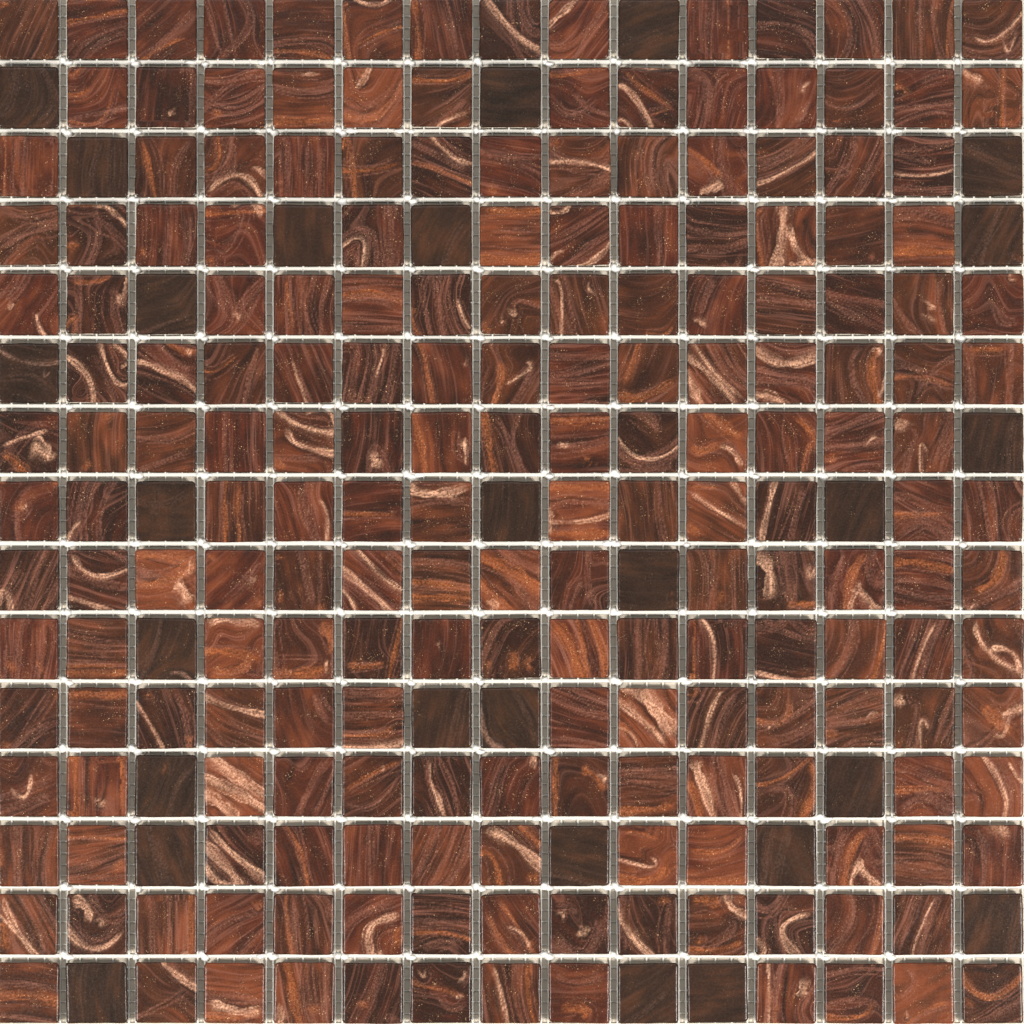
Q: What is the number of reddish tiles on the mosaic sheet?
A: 198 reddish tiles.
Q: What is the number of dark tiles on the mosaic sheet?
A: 27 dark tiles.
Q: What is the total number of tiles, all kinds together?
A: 225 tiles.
